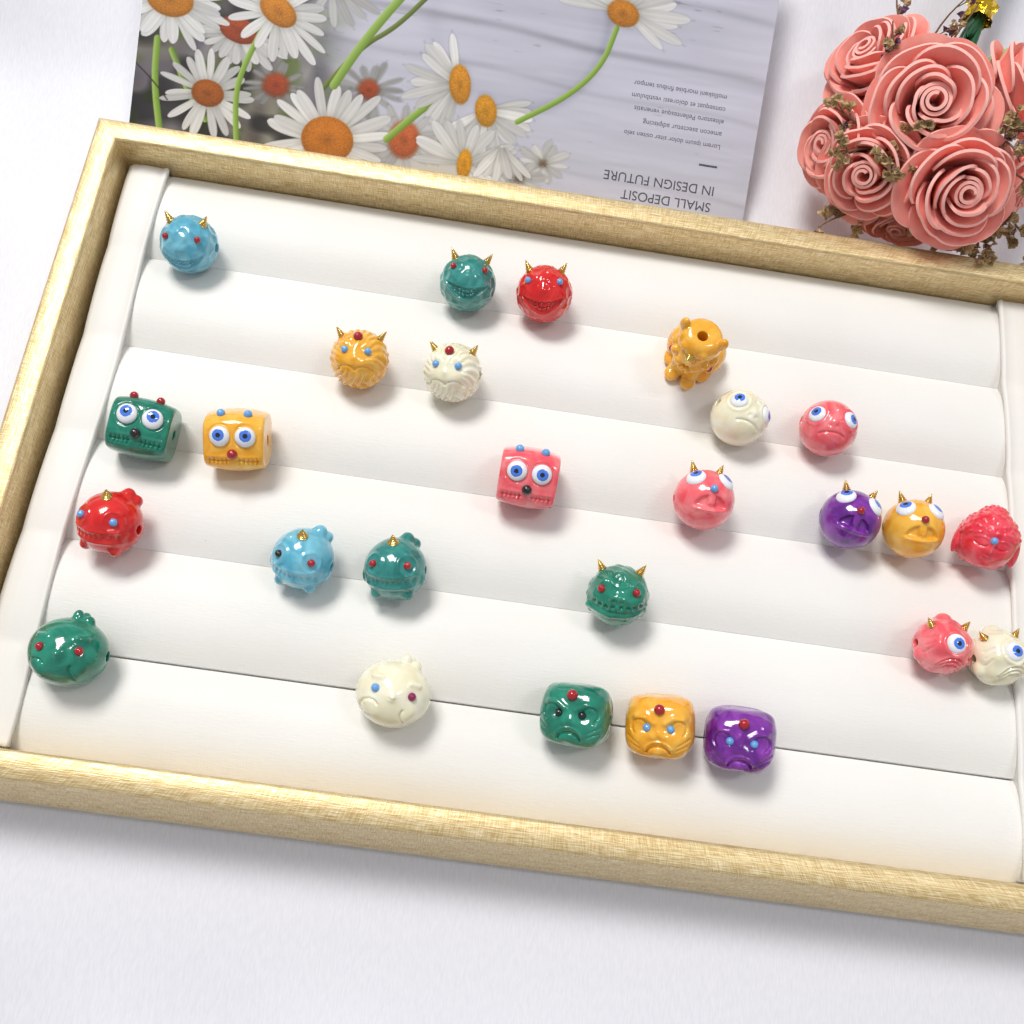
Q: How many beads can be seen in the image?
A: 26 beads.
